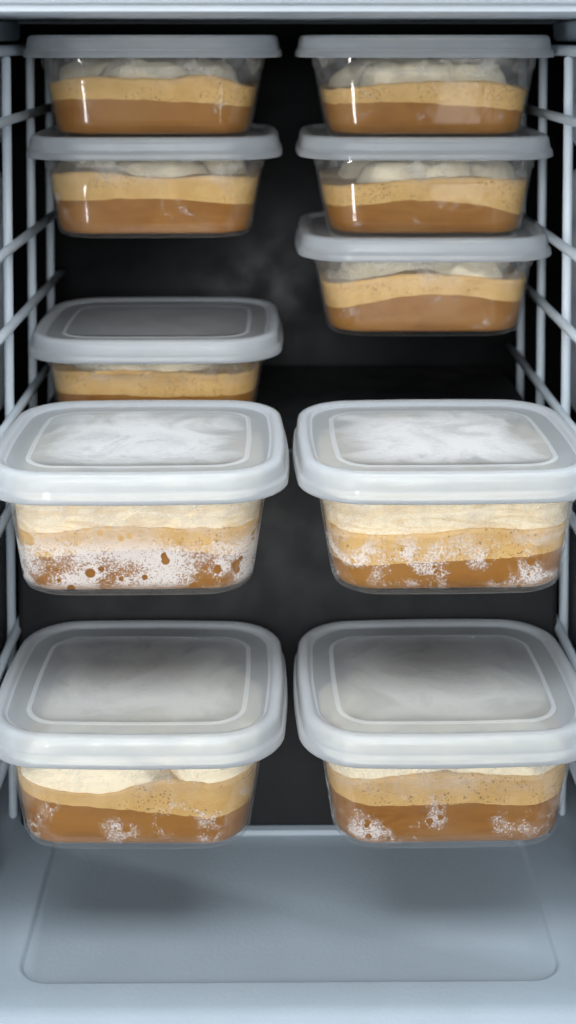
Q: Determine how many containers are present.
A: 10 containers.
